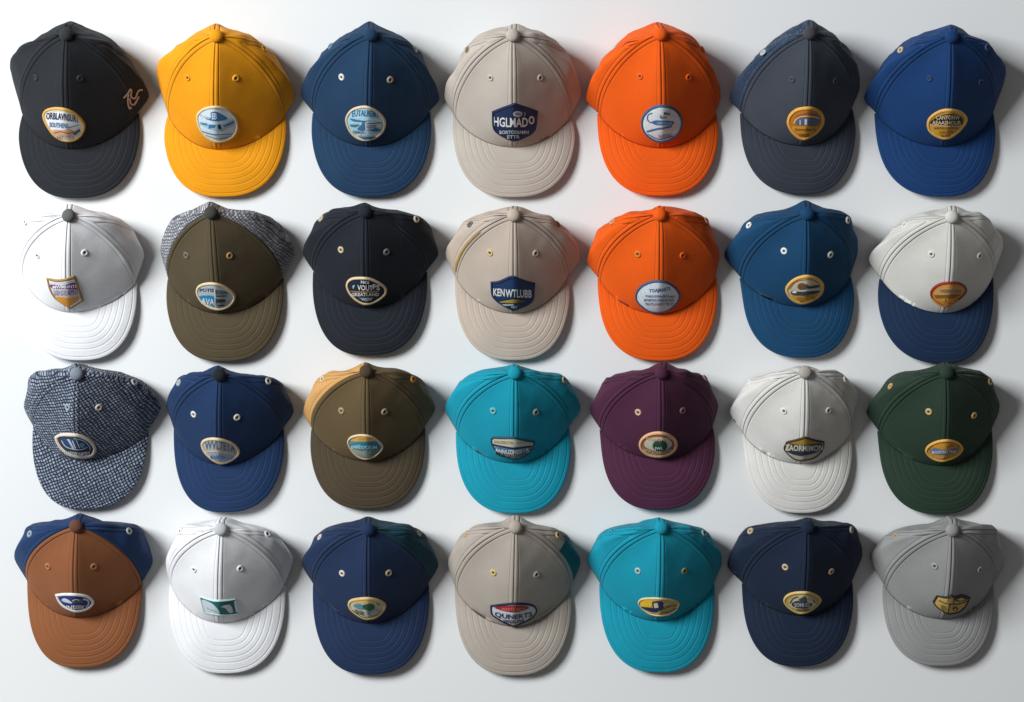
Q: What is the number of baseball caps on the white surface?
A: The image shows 28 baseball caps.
